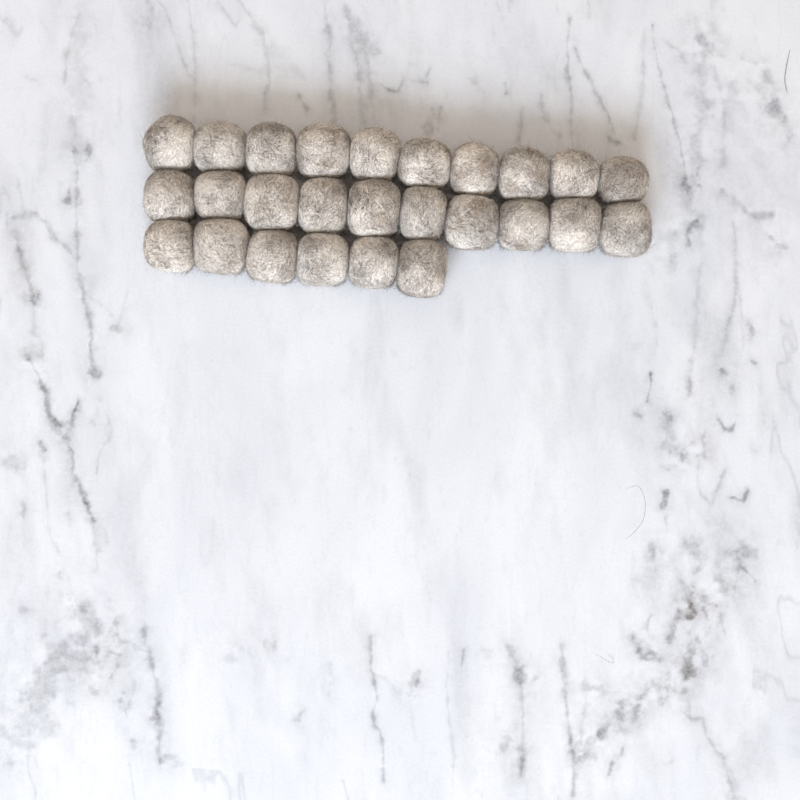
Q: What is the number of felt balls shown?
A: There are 26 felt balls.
